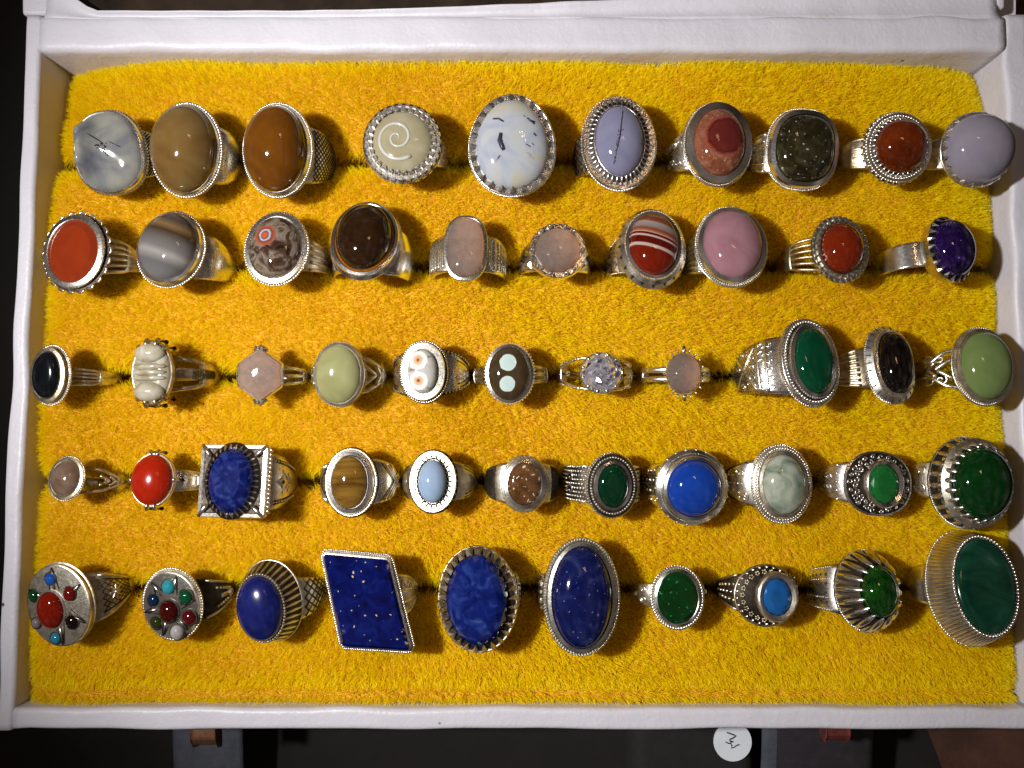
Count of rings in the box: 52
